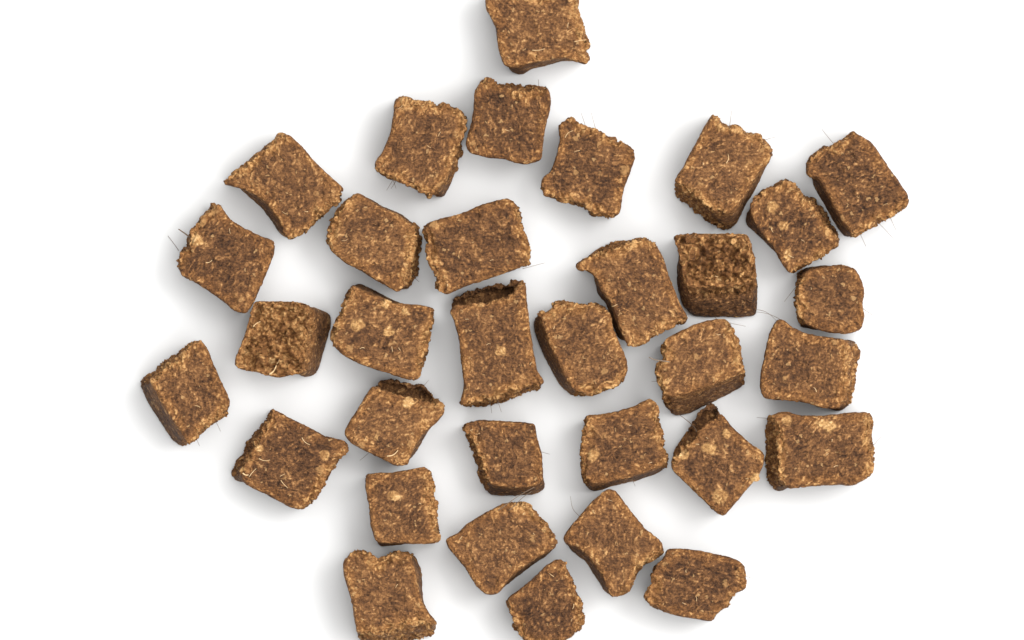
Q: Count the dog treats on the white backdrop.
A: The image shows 33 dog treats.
